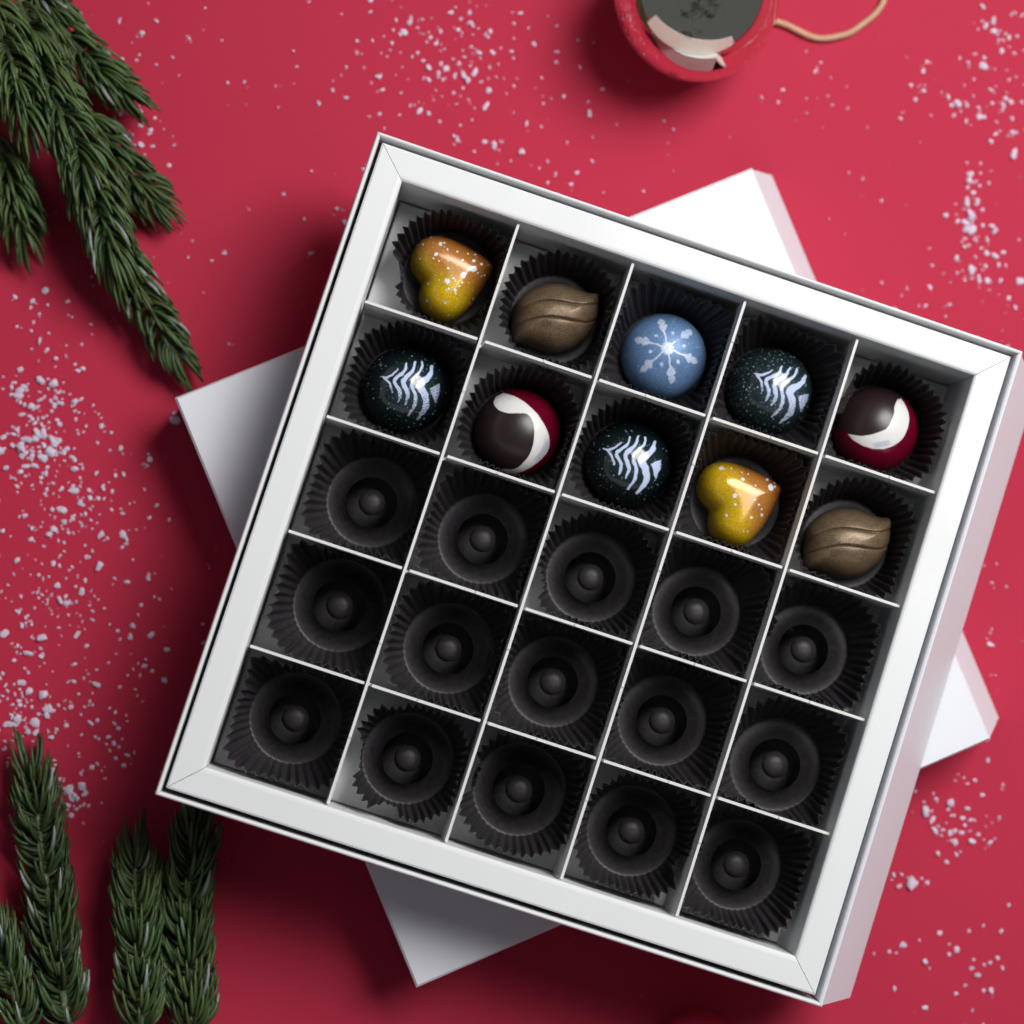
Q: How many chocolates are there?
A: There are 10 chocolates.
